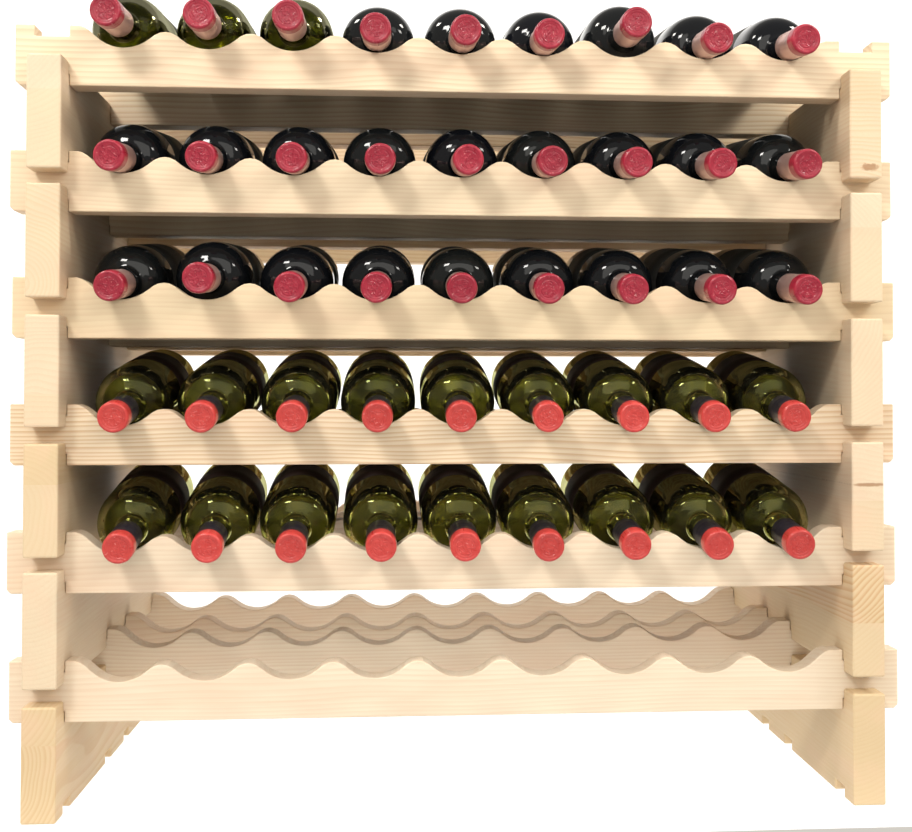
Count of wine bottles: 45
